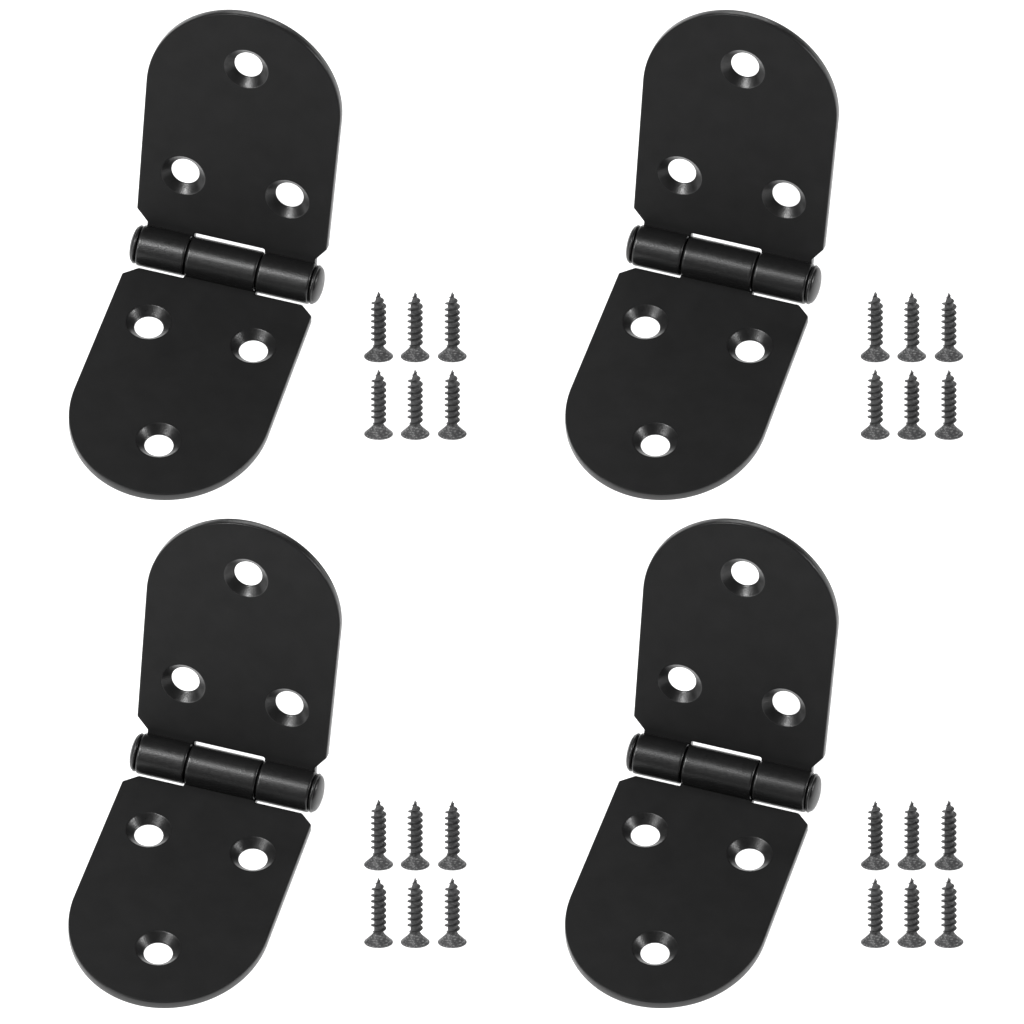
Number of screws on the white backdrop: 24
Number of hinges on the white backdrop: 4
